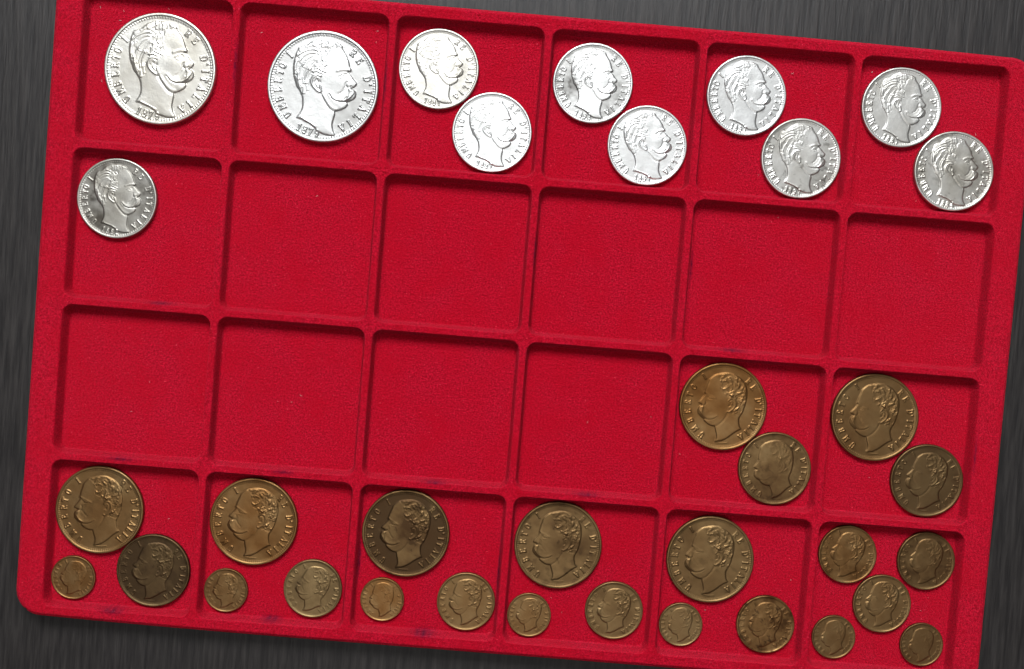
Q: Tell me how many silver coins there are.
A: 11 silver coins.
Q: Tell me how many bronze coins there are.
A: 24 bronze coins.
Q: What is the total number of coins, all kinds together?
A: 35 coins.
